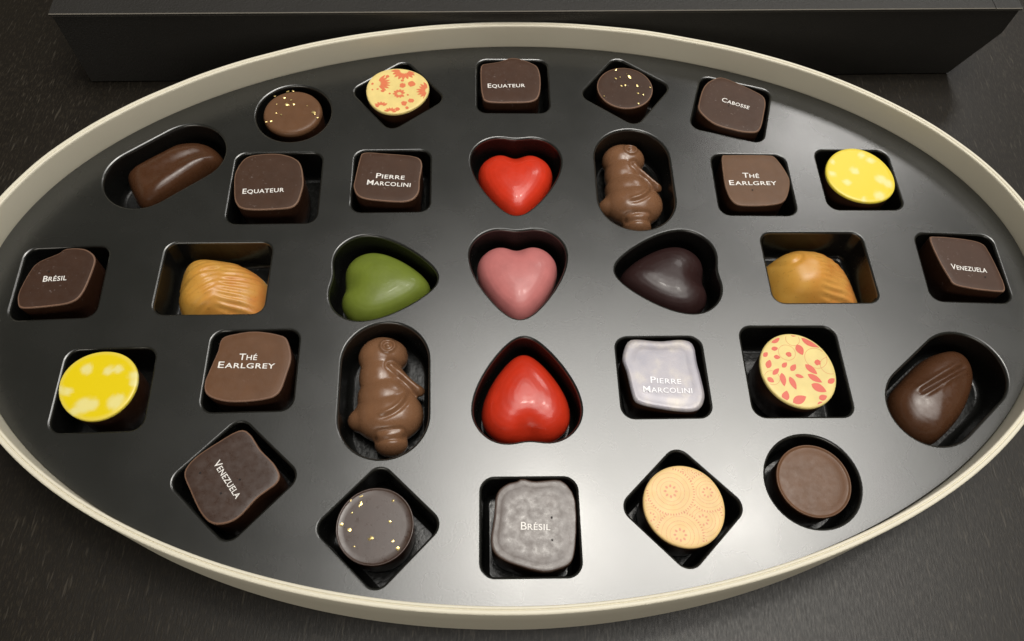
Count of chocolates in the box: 31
